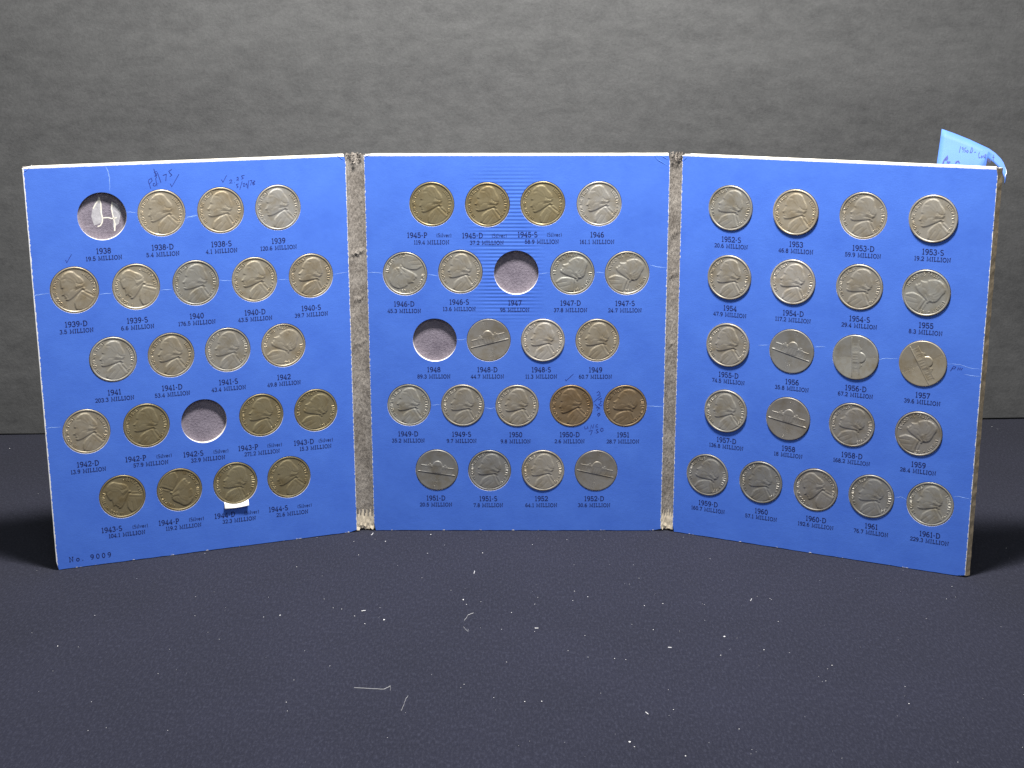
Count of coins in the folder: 61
